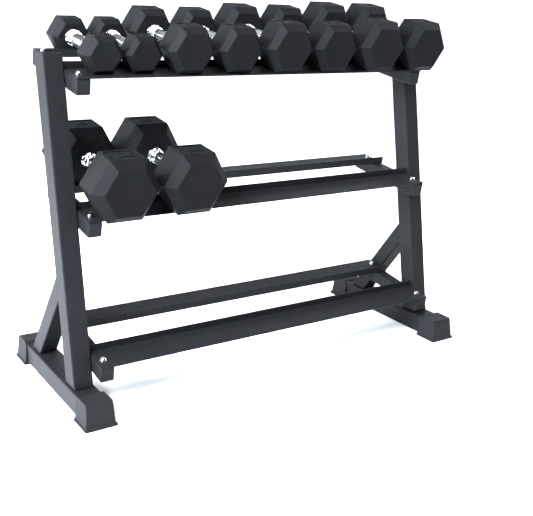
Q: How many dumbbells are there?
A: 10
